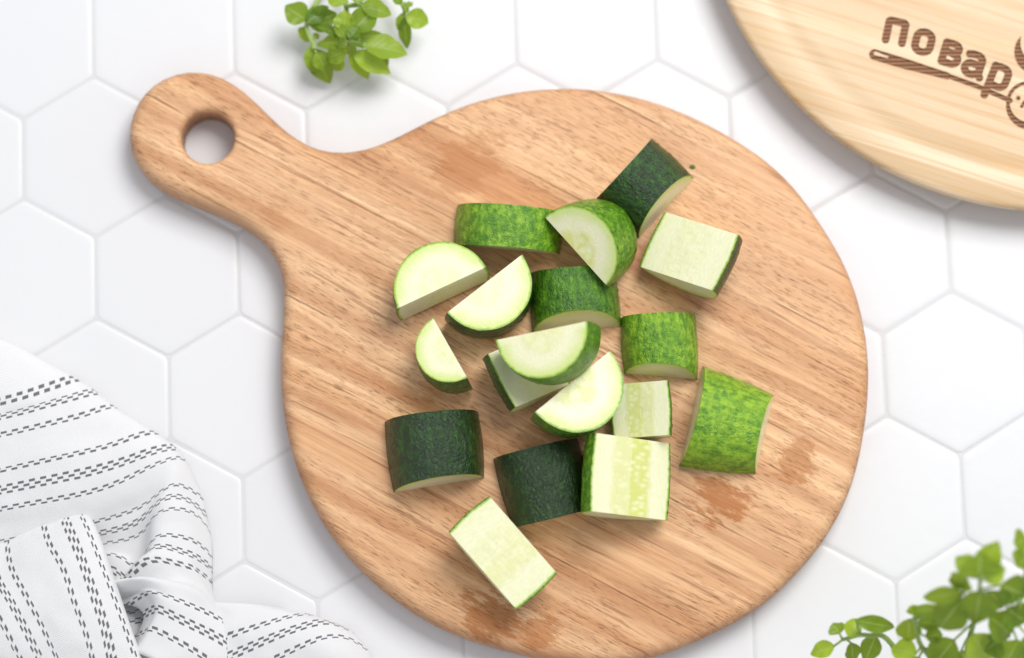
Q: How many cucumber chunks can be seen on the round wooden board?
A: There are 18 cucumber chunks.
